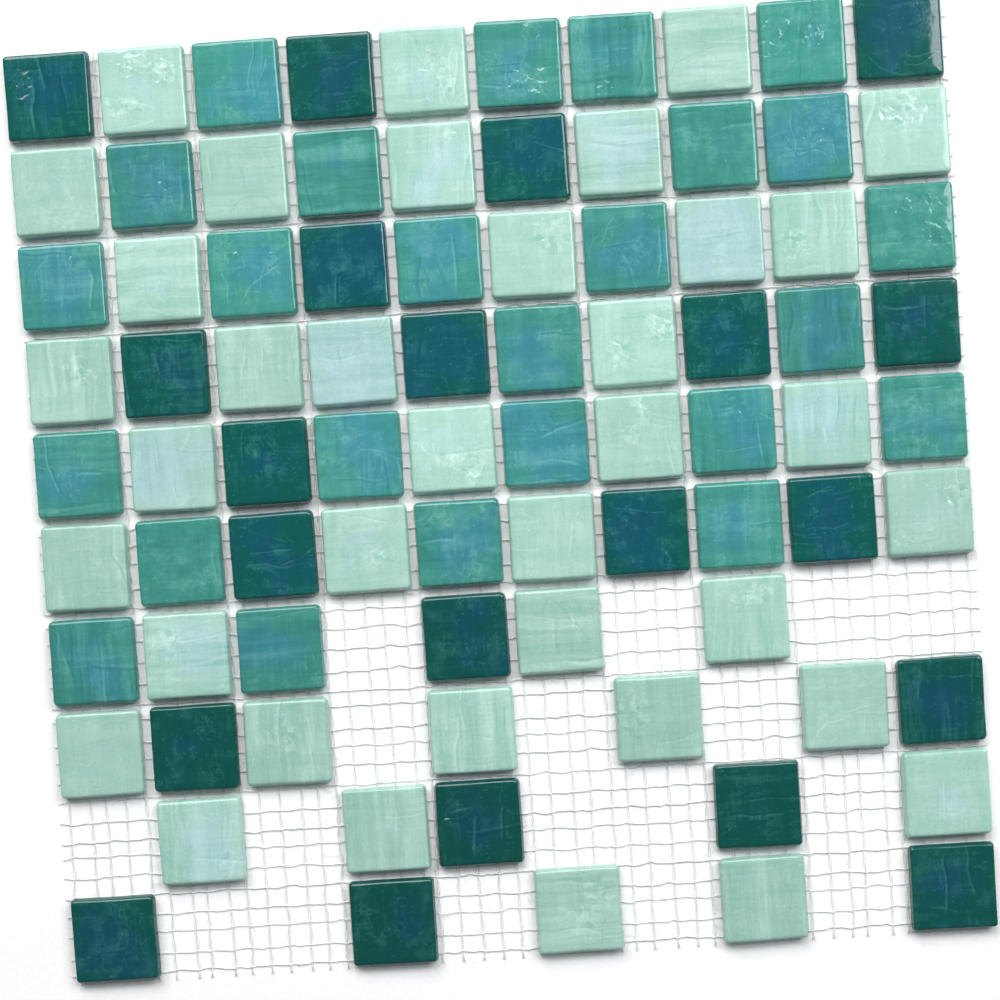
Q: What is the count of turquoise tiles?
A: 25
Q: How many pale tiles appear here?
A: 37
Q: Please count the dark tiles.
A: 21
